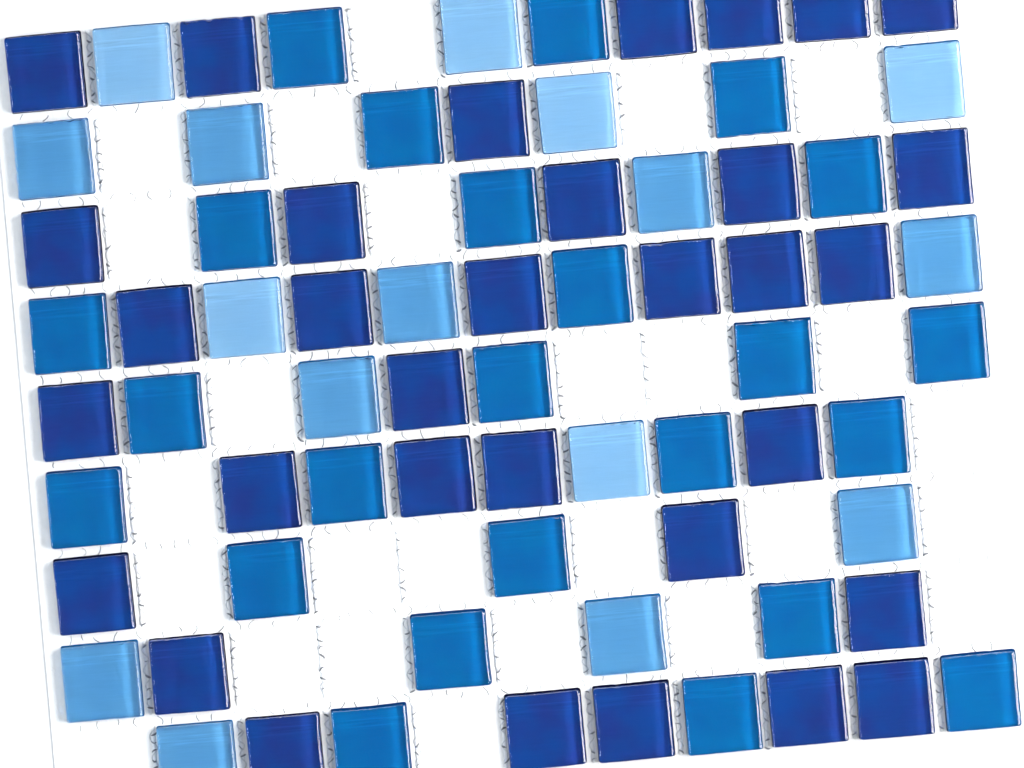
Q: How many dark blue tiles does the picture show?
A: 33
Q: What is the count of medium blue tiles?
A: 24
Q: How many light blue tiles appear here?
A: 16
